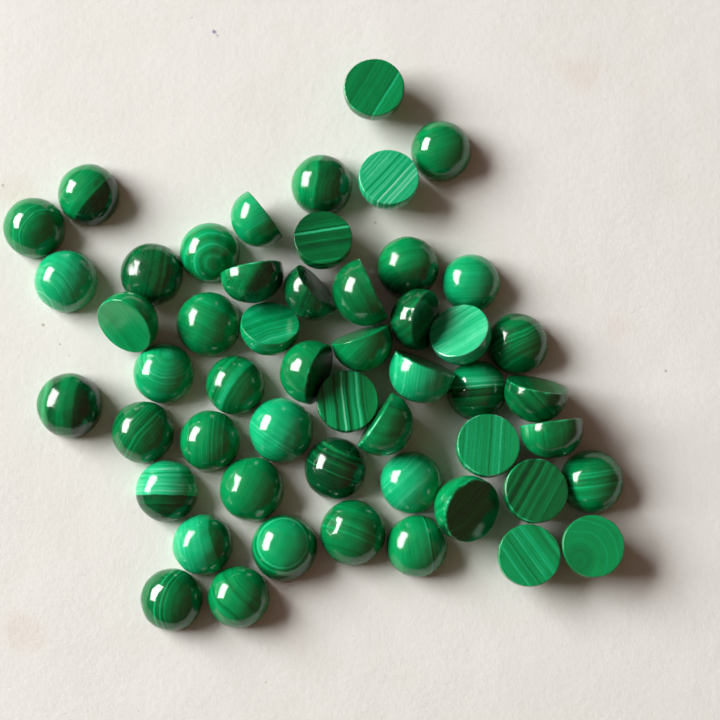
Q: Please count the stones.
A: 52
